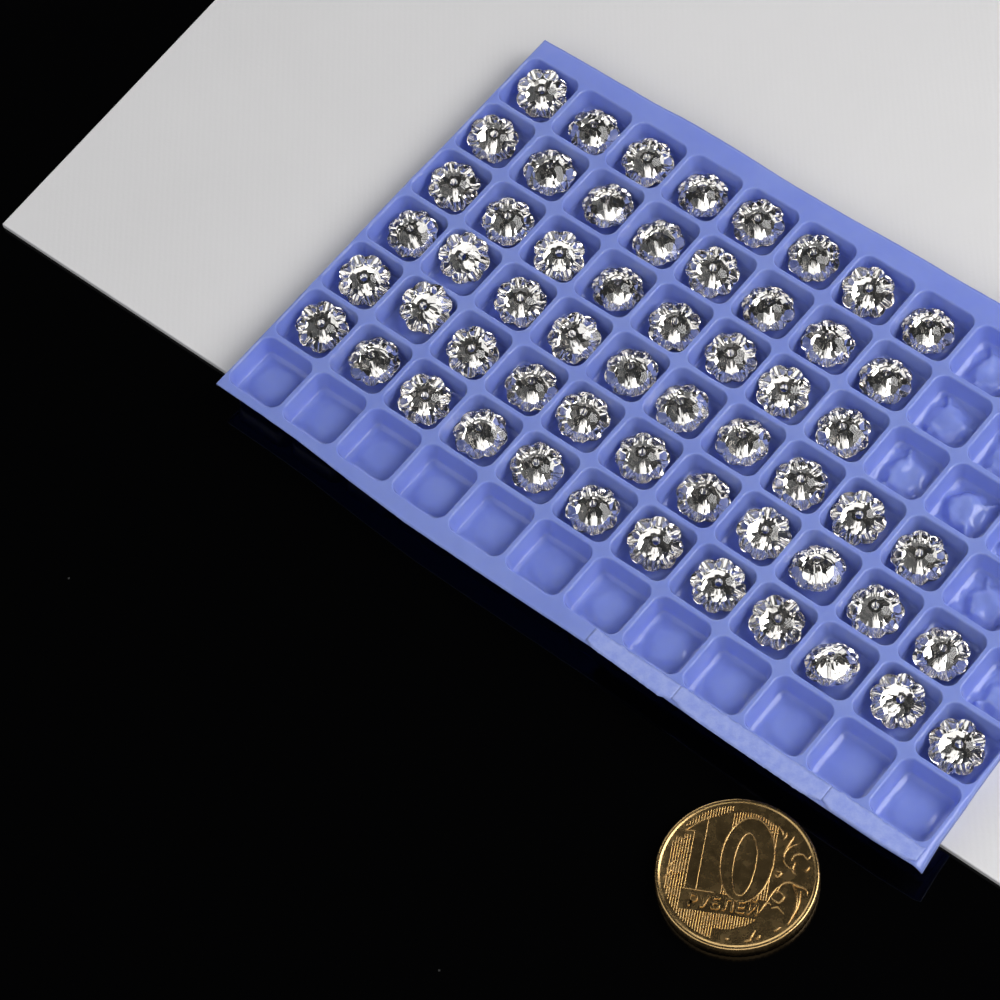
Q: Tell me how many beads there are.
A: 57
